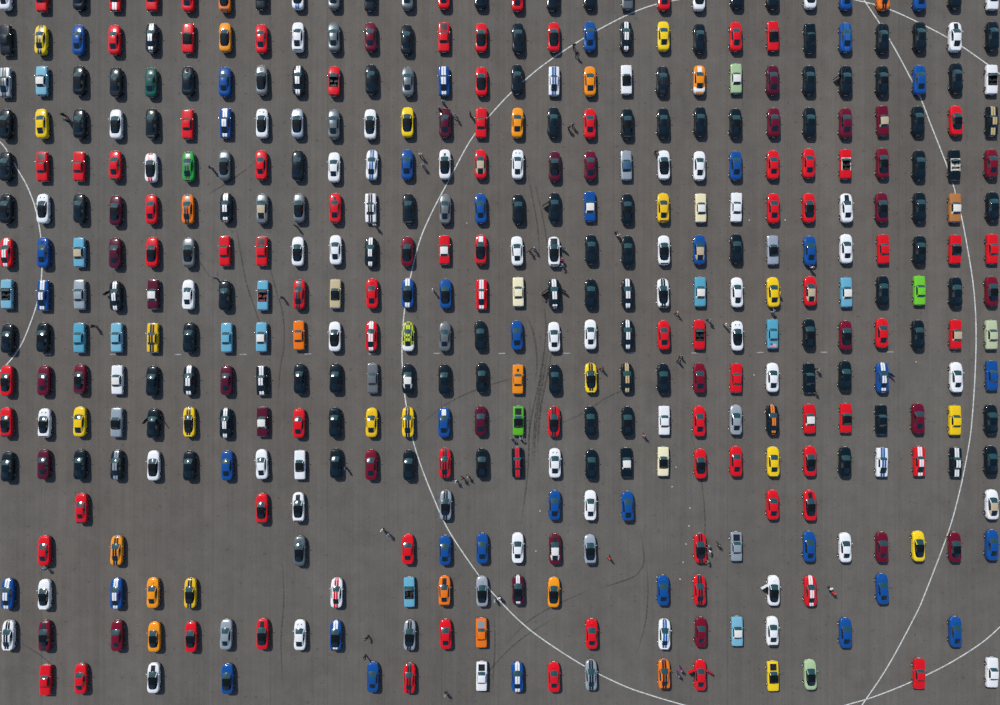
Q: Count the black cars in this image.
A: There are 107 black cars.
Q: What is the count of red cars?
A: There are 83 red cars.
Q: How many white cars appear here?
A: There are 62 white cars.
